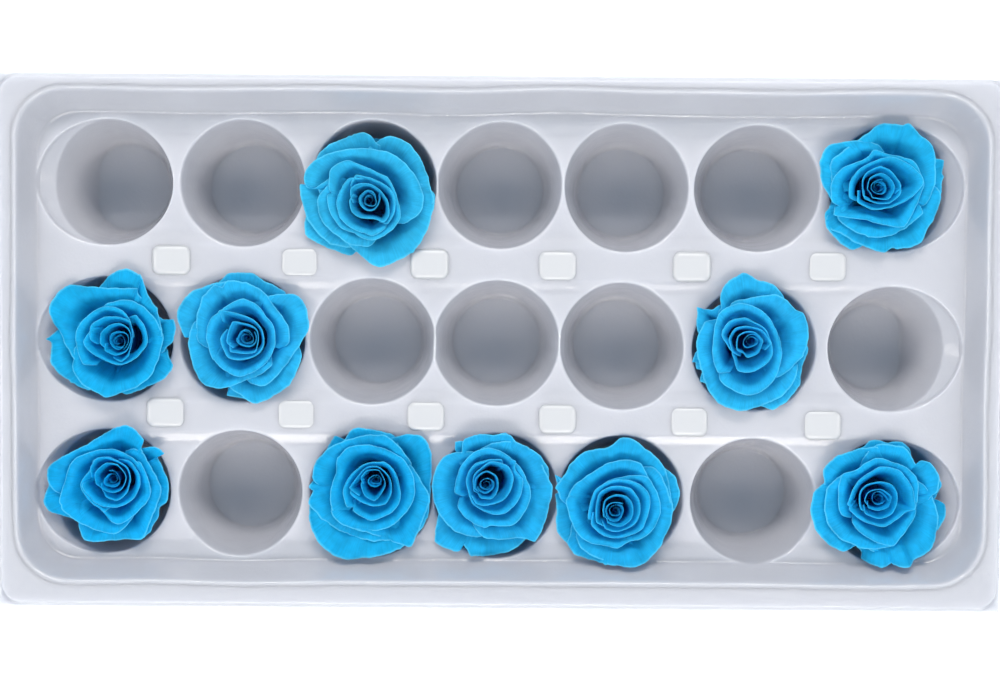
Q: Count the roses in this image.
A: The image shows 10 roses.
